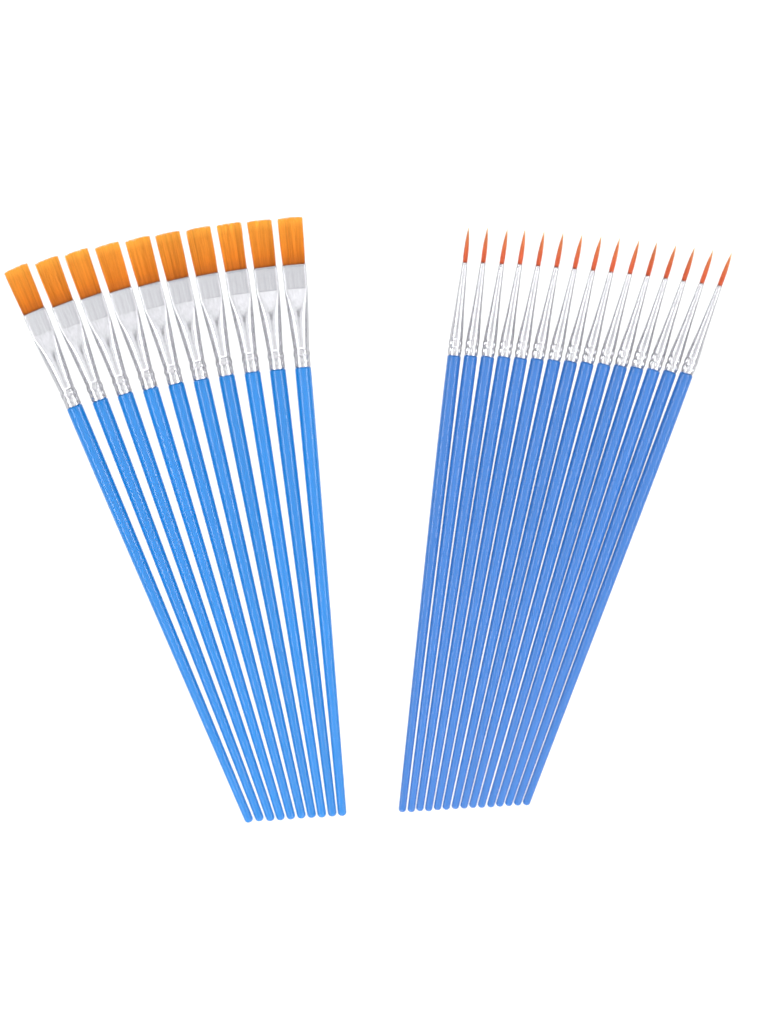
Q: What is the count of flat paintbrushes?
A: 10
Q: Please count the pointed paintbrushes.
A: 15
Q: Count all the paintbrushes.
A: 25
